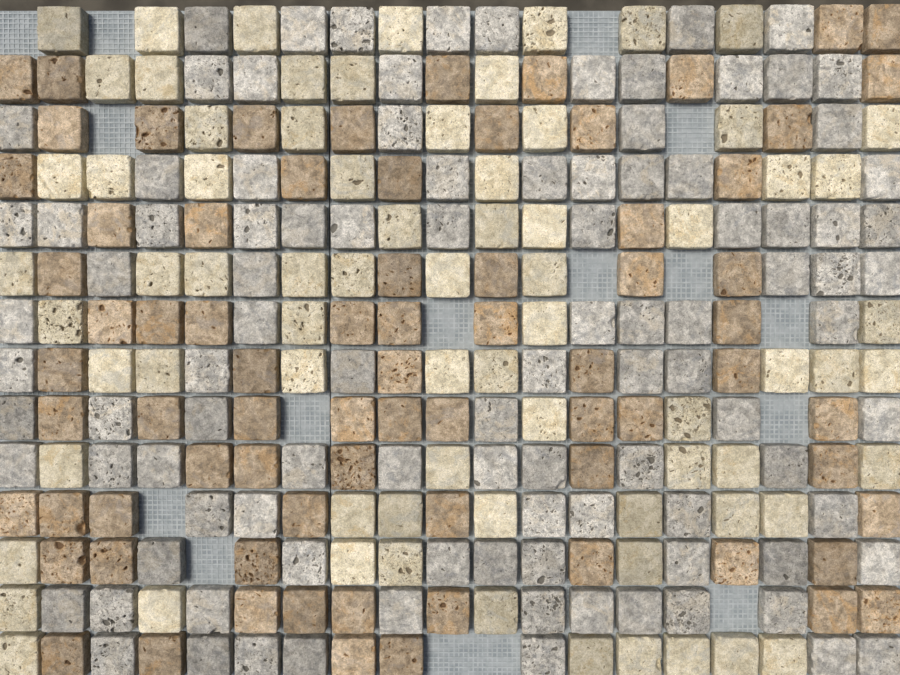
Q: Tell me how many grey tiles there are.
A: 101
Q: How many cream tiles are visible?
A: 74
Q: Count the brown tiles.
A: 75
